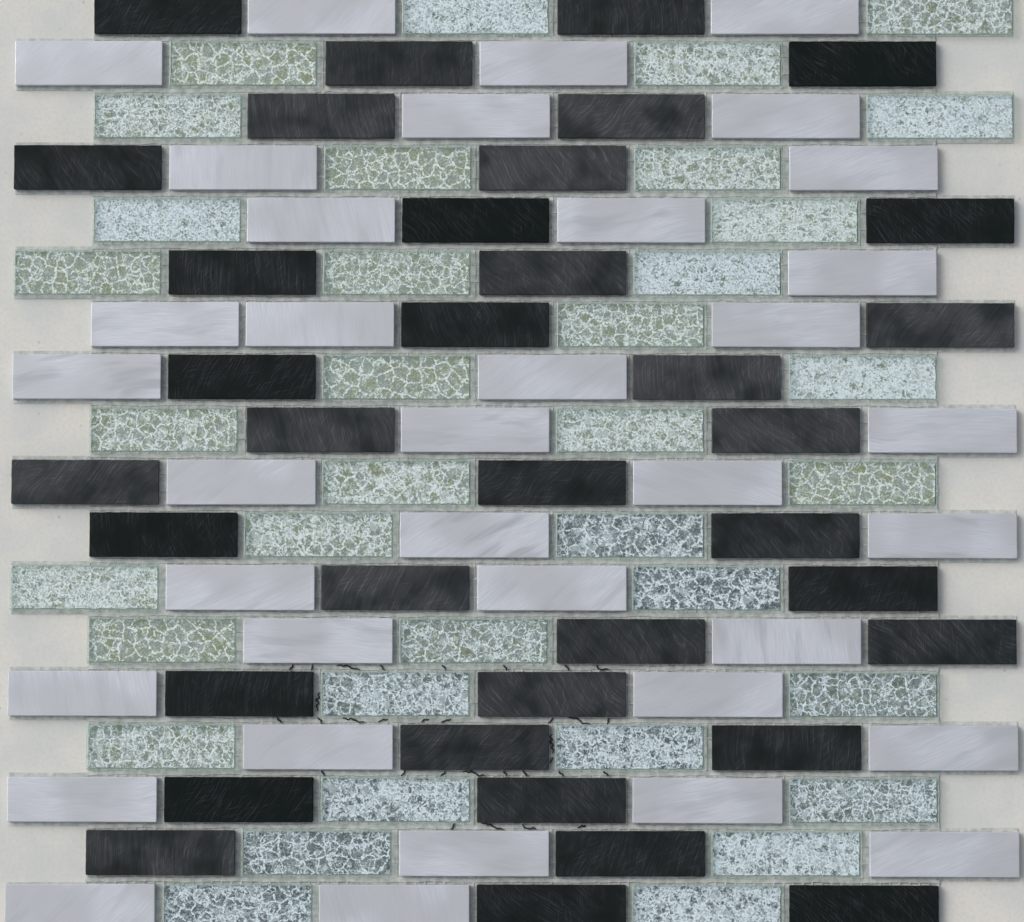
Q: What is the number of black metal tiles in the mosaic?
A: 36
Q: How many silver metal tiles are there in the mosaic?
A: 36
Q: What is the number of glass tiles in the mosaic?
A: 36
